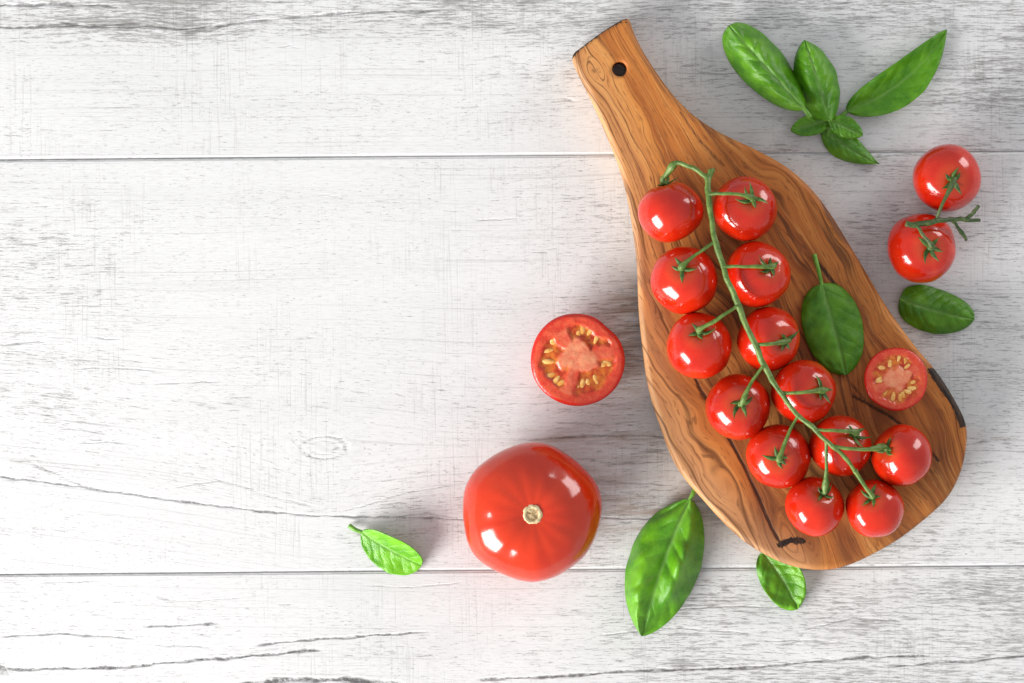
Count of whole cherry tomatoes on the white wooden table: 15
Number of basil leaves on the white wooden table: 11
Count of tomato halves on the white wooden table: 2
